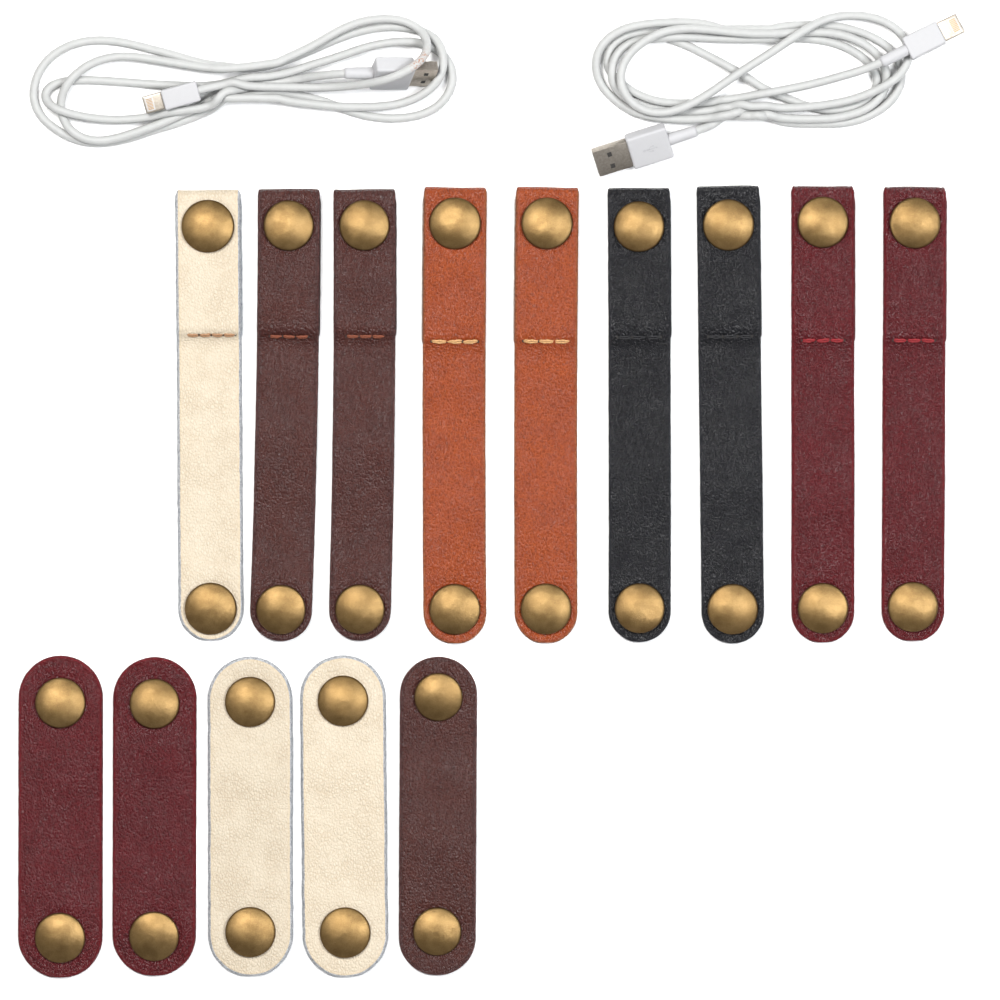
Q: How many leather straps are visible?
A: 14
